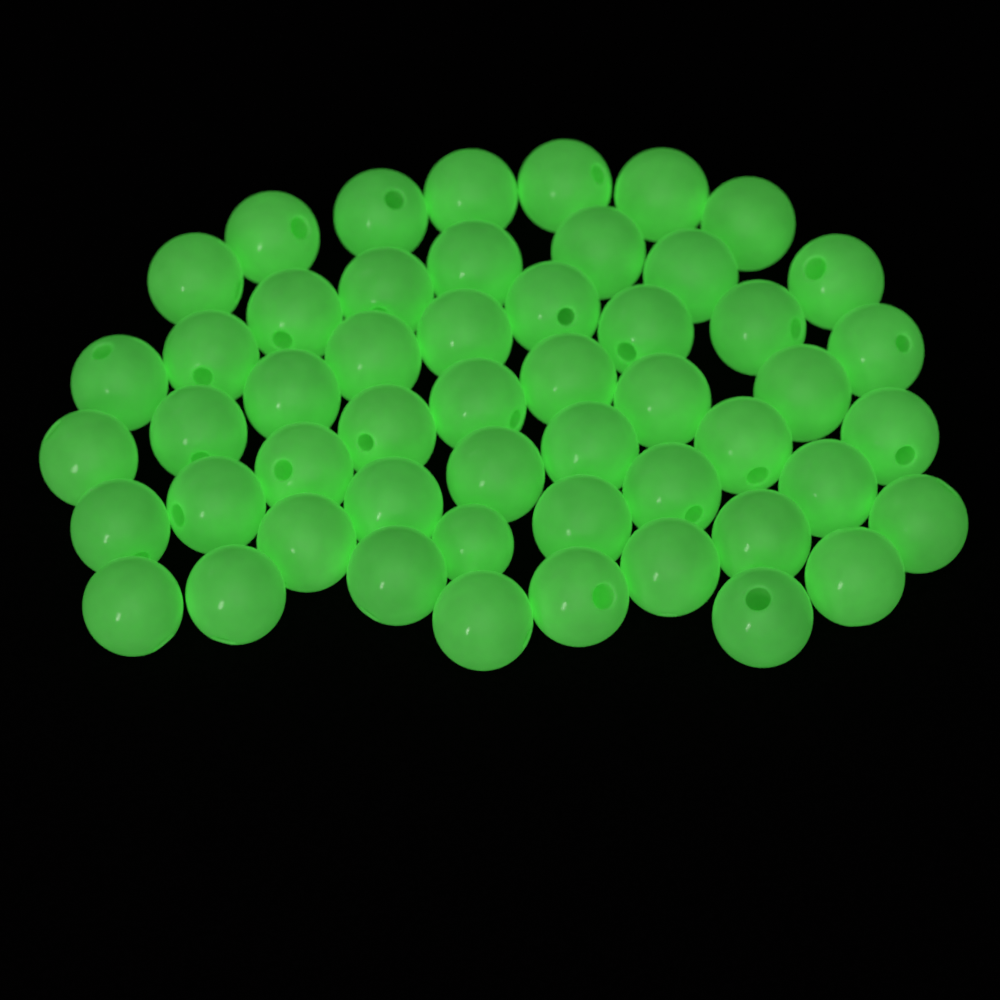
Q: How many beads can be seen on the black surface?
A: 52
